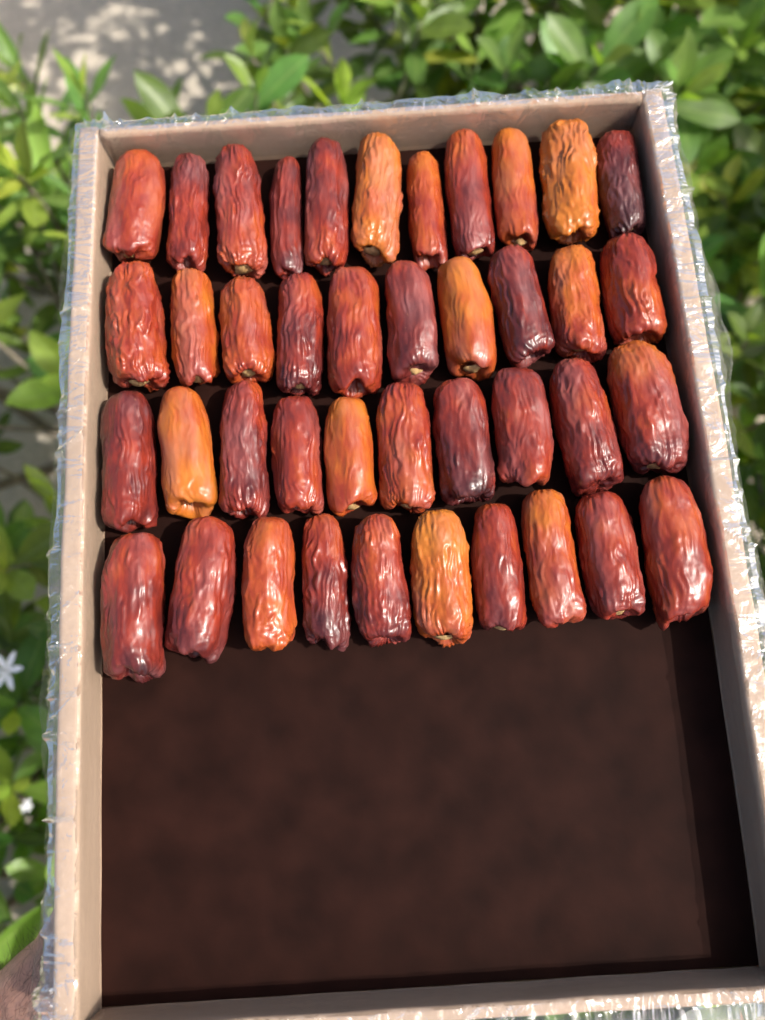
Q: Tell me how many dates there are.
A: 41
